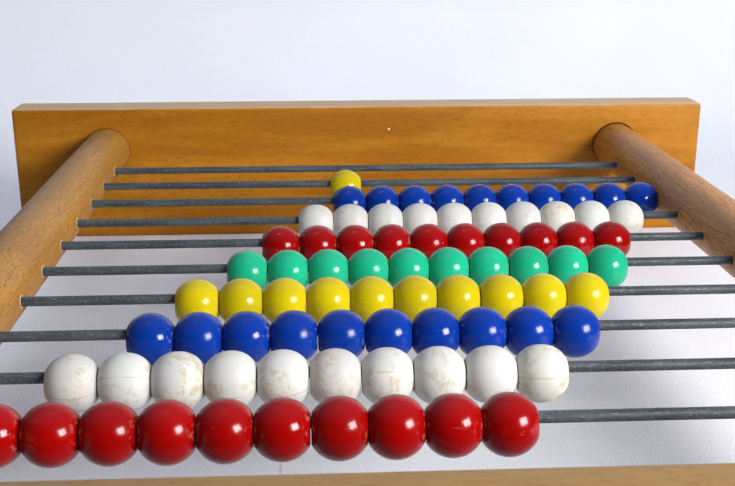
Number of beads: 81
